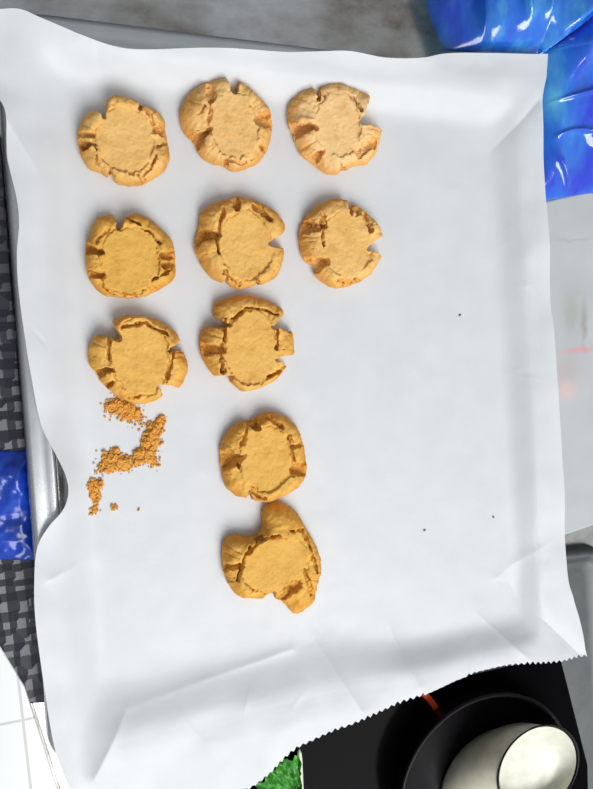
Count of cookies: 10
